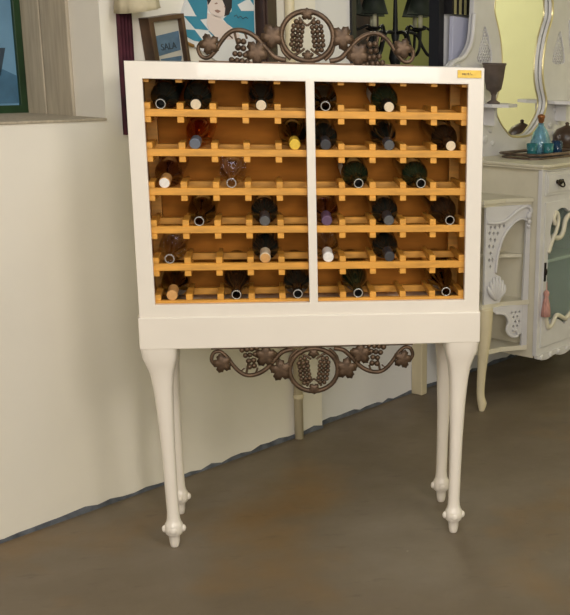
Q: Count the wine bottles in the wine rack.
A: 28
